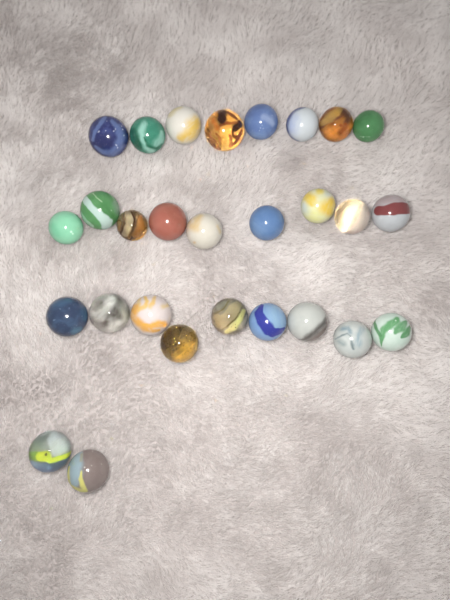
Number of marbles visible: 28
